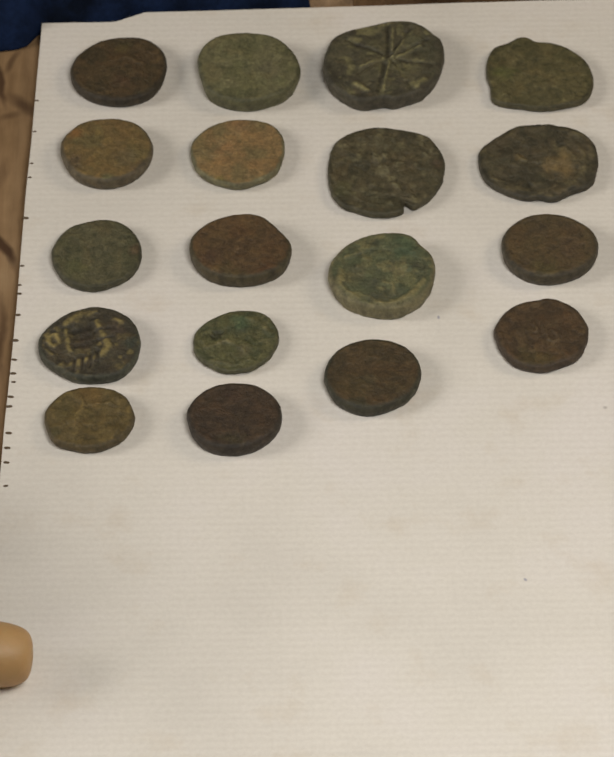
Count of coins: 18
